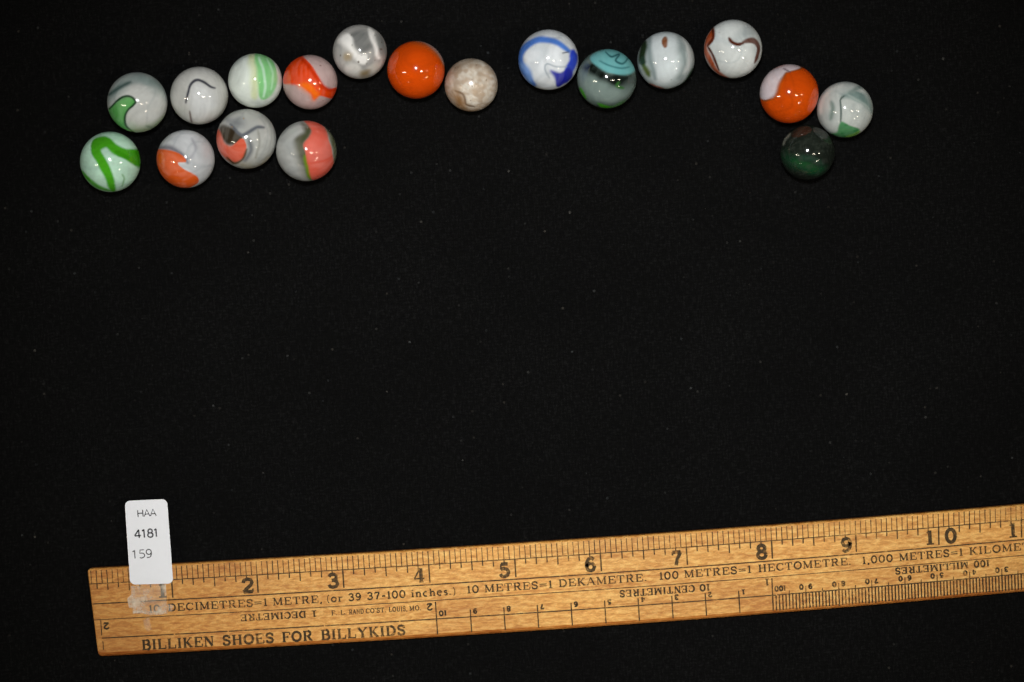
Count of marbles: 18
